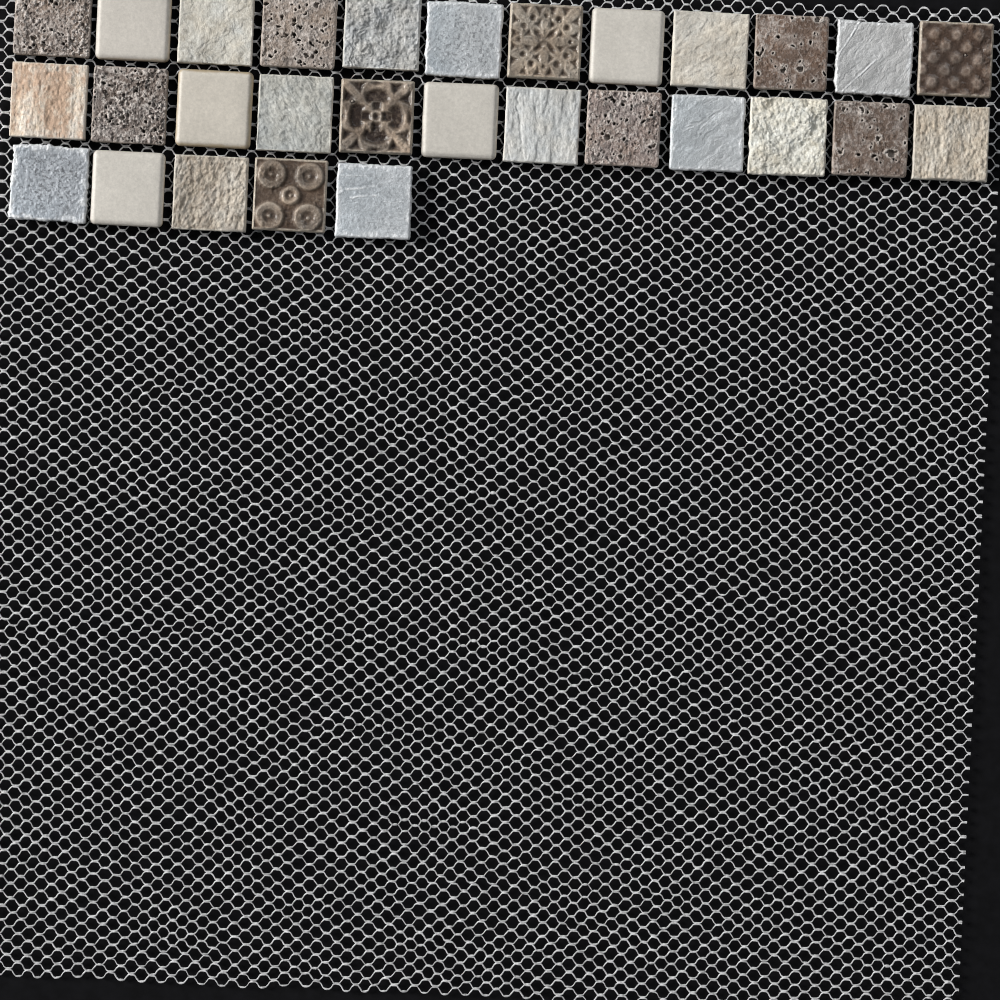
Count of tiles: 29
